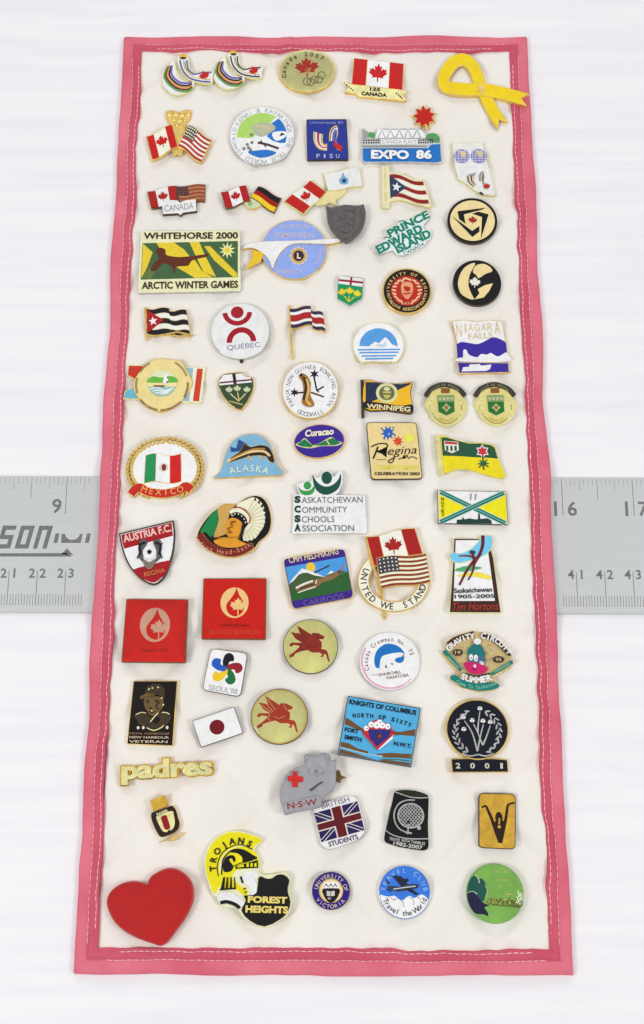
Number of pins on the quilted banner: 68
